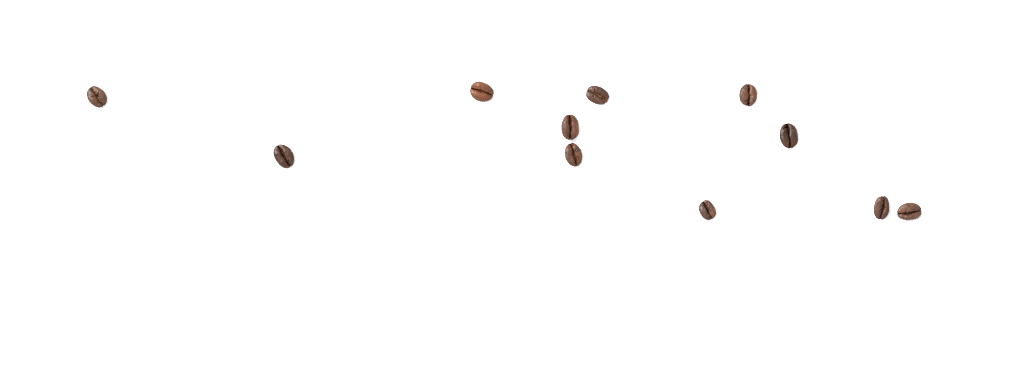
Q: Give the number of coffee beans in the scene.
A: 11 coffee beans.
